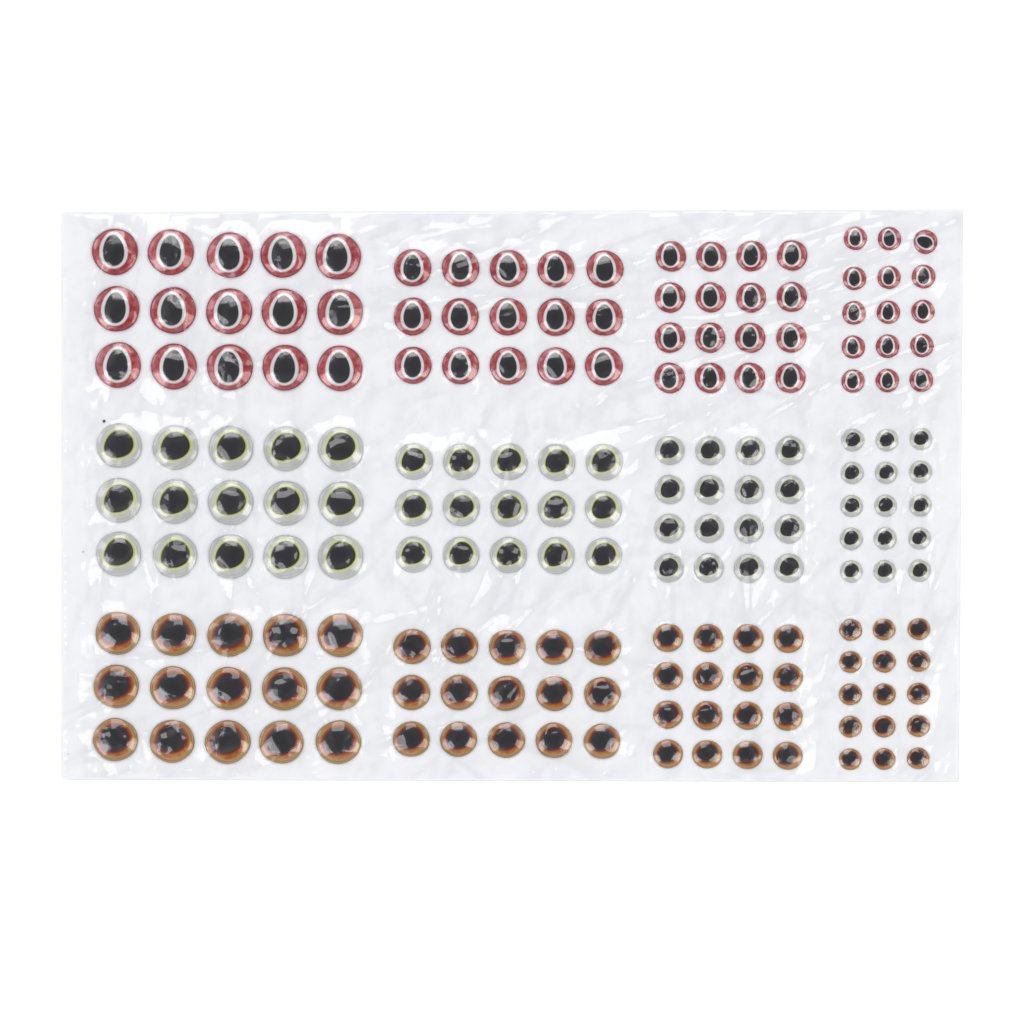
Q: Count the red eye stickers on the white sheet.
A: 61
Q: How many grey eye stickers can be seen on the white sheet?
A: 61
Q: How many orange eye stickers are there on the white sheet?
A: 61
